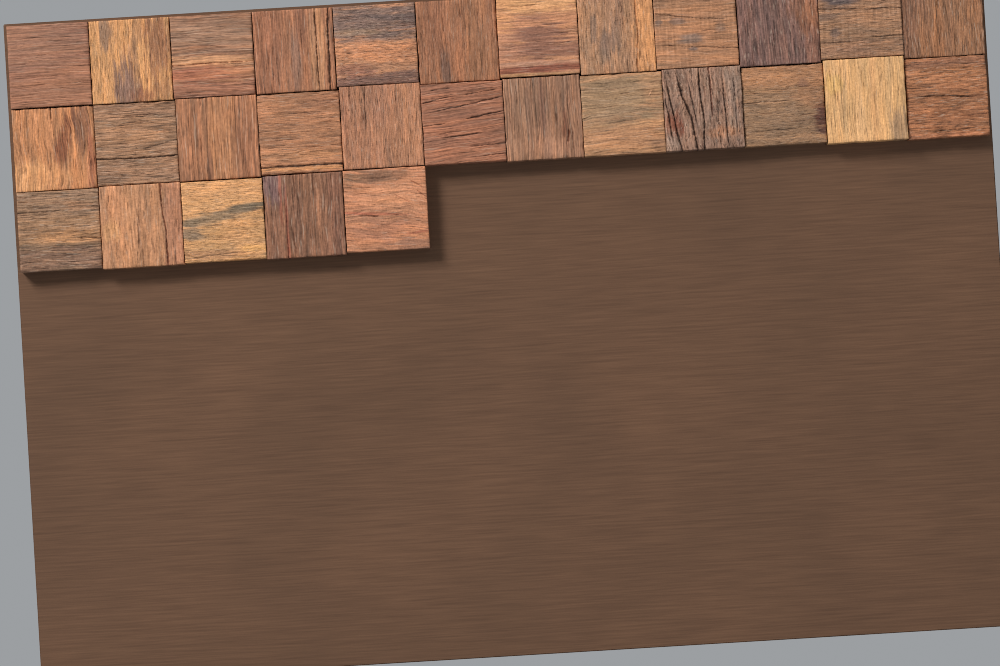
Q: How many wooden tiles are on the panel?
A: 29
